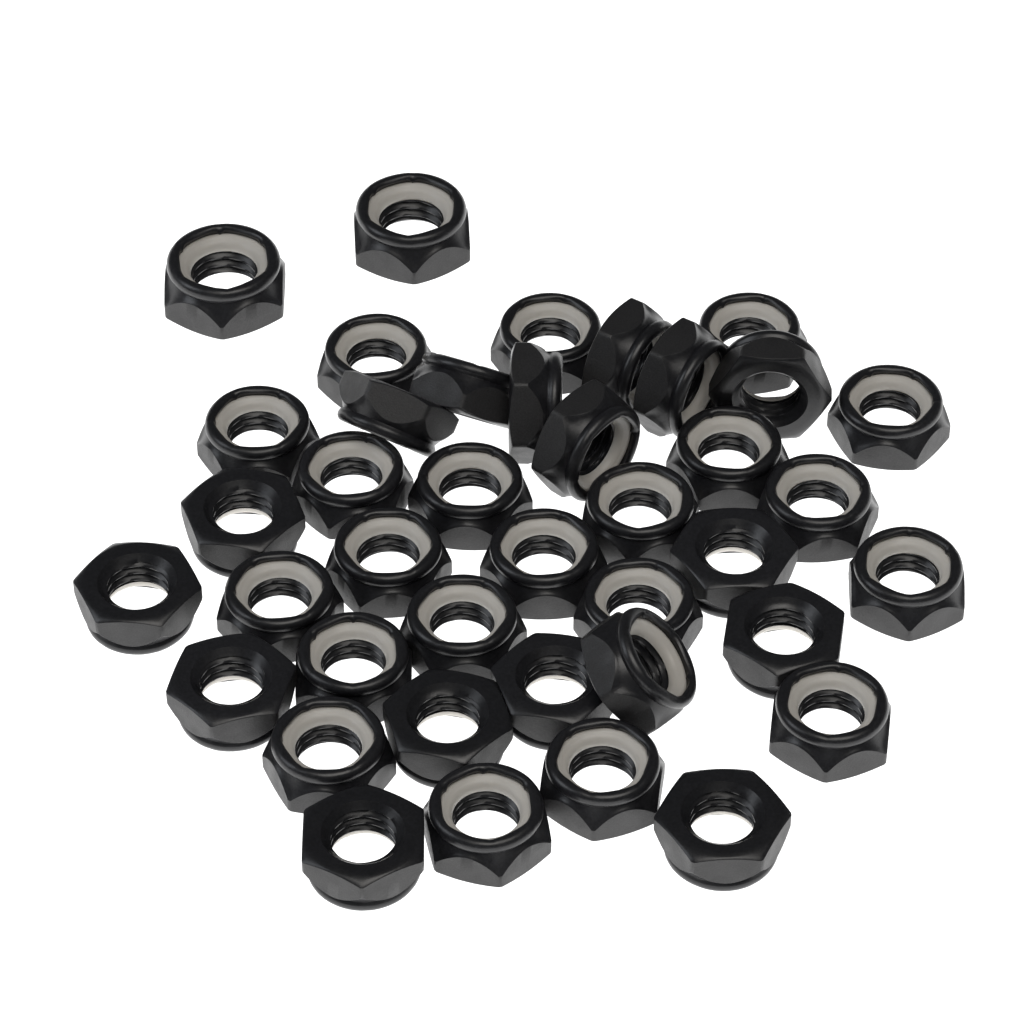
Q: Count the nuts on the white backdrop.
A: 40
